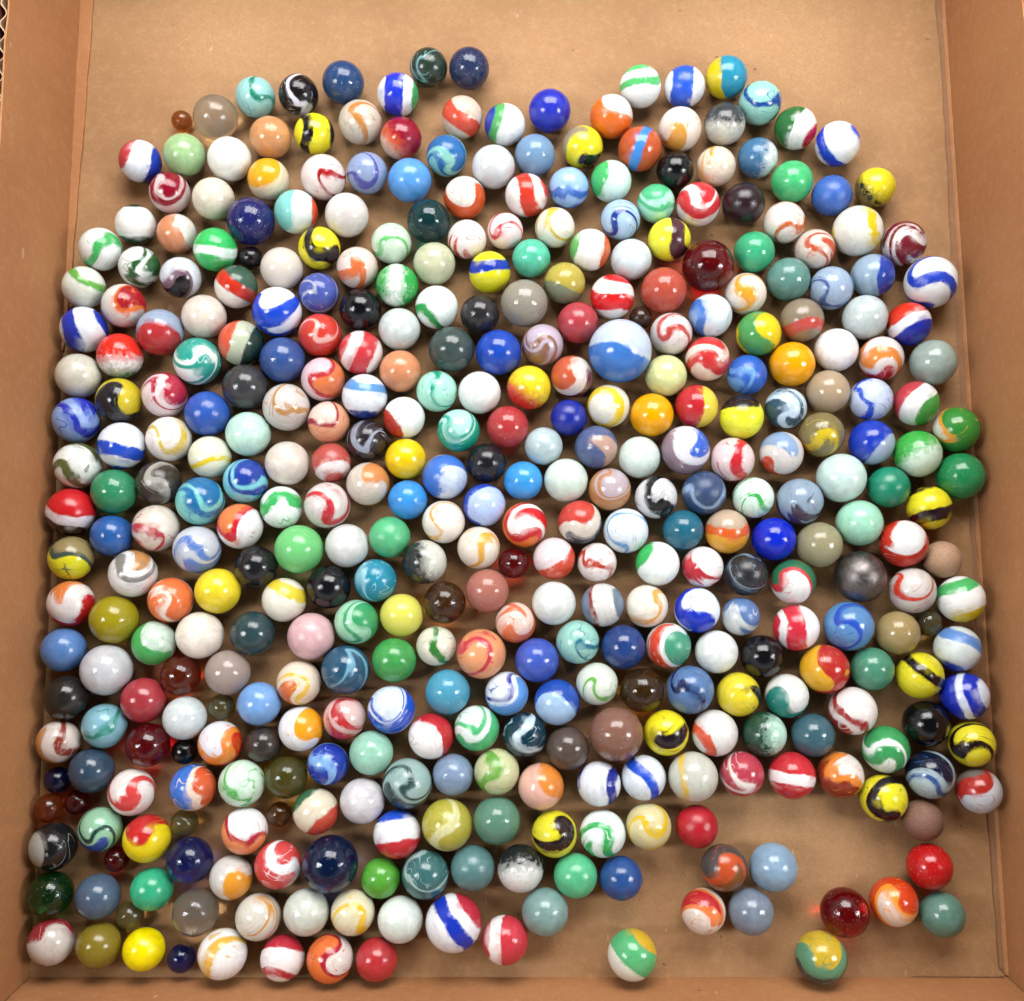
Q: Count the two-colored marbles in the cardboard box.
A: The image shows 184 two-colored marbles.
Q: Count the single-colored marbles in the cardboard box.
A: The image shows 150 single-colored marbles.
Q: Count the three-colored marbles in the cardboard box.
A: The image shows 57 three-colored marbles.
